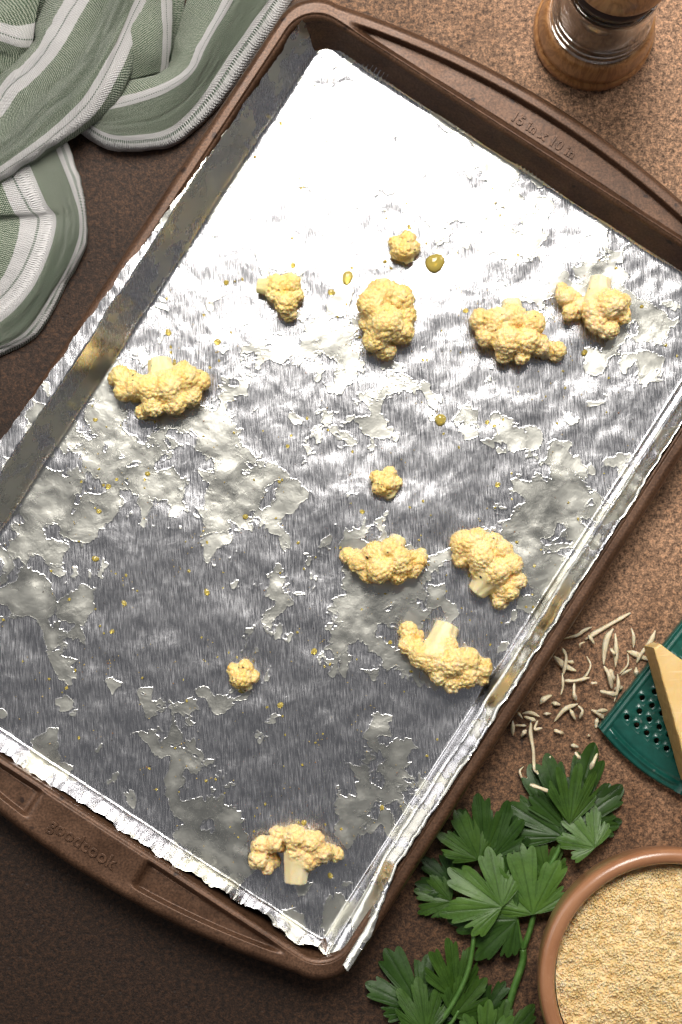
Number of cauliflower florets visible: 12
